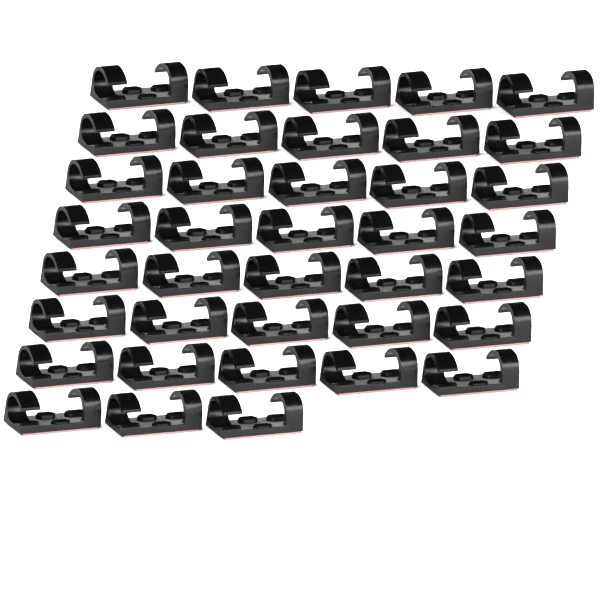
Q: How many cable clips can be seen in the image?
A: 38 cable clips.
